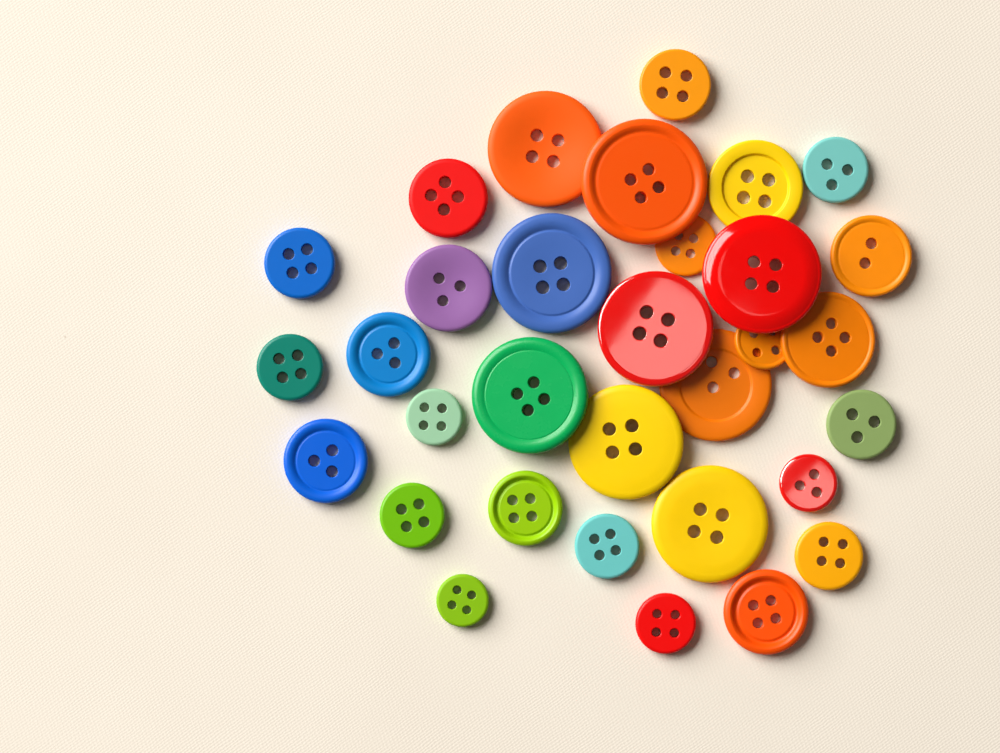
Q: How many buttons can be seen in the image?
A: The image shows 32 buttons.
